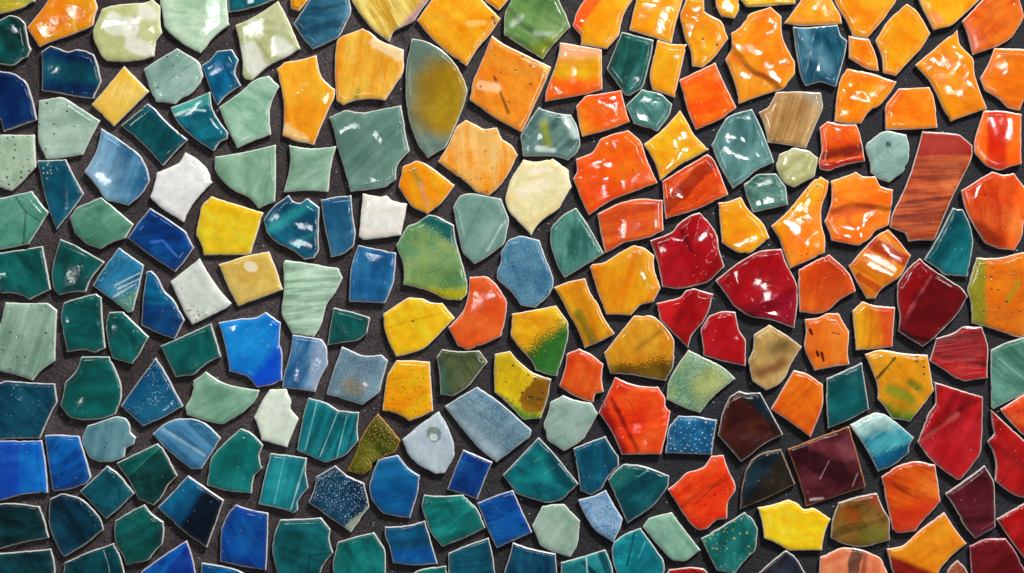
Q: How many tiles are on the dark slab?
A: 199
